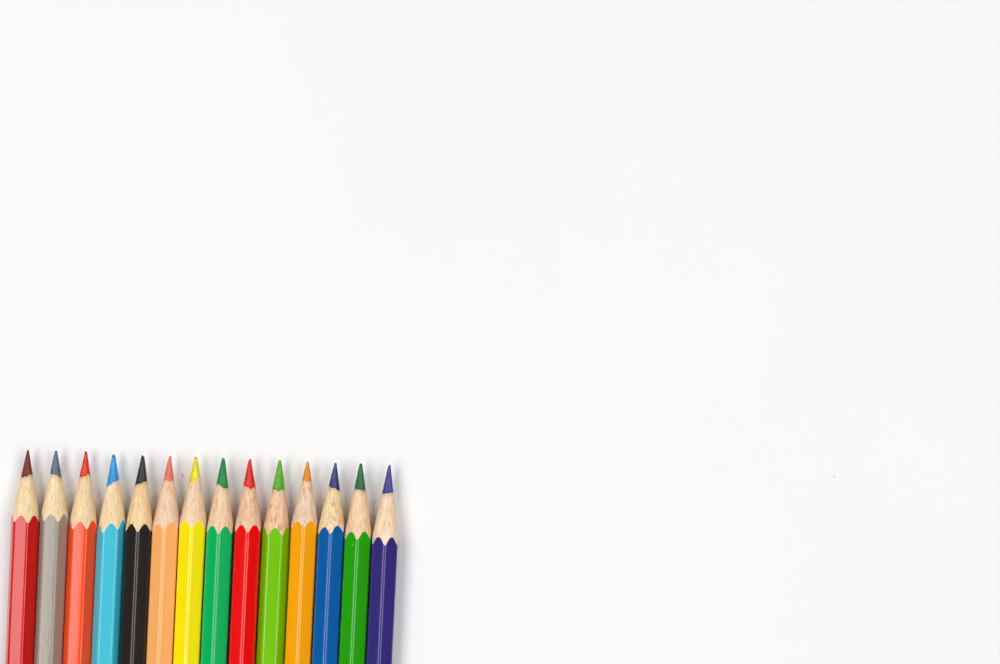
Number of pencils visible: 14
